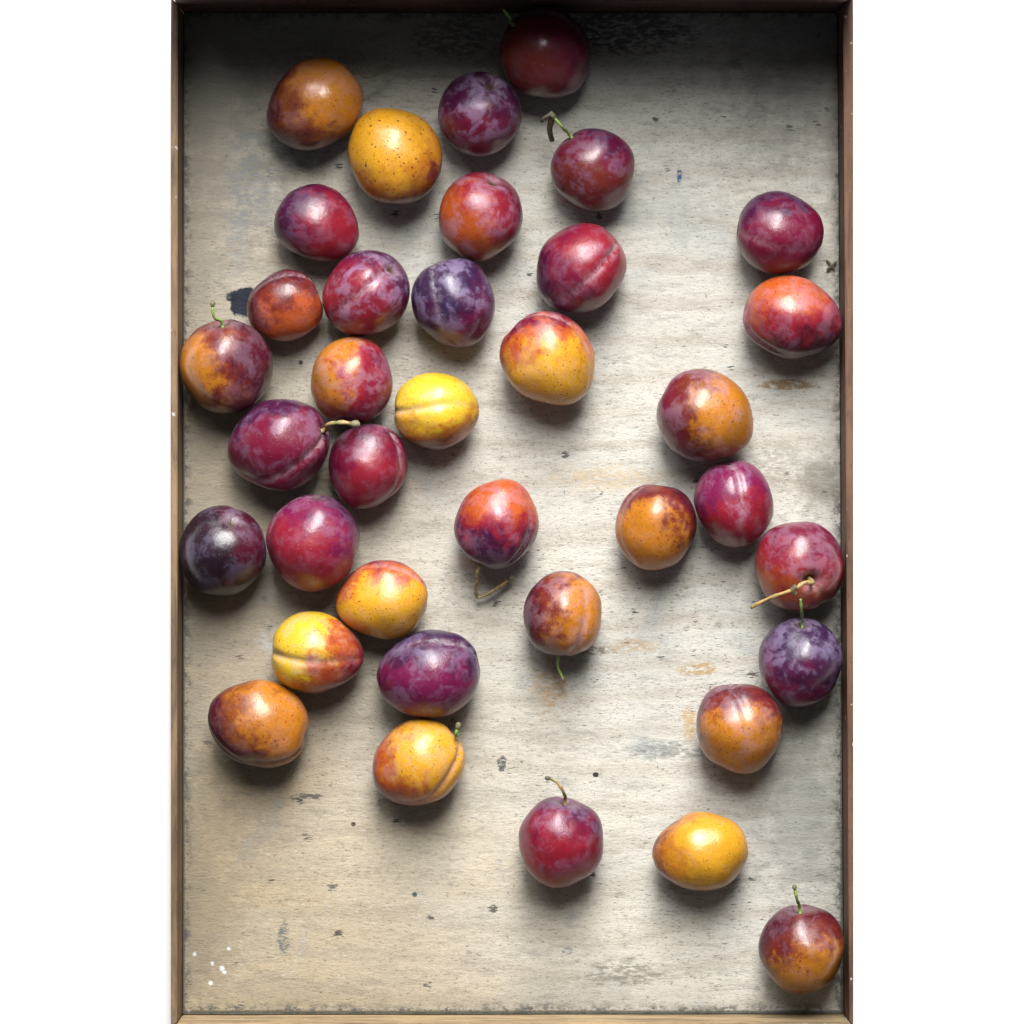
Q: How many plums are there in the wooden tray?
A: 37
